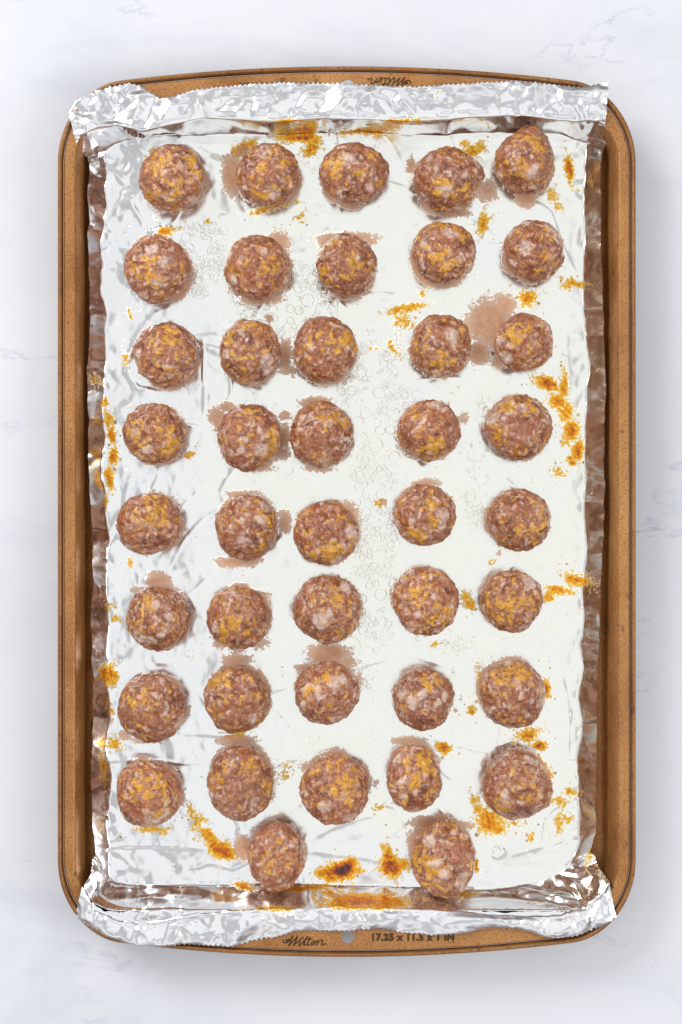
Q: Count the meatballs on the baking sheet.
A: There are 42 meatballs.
